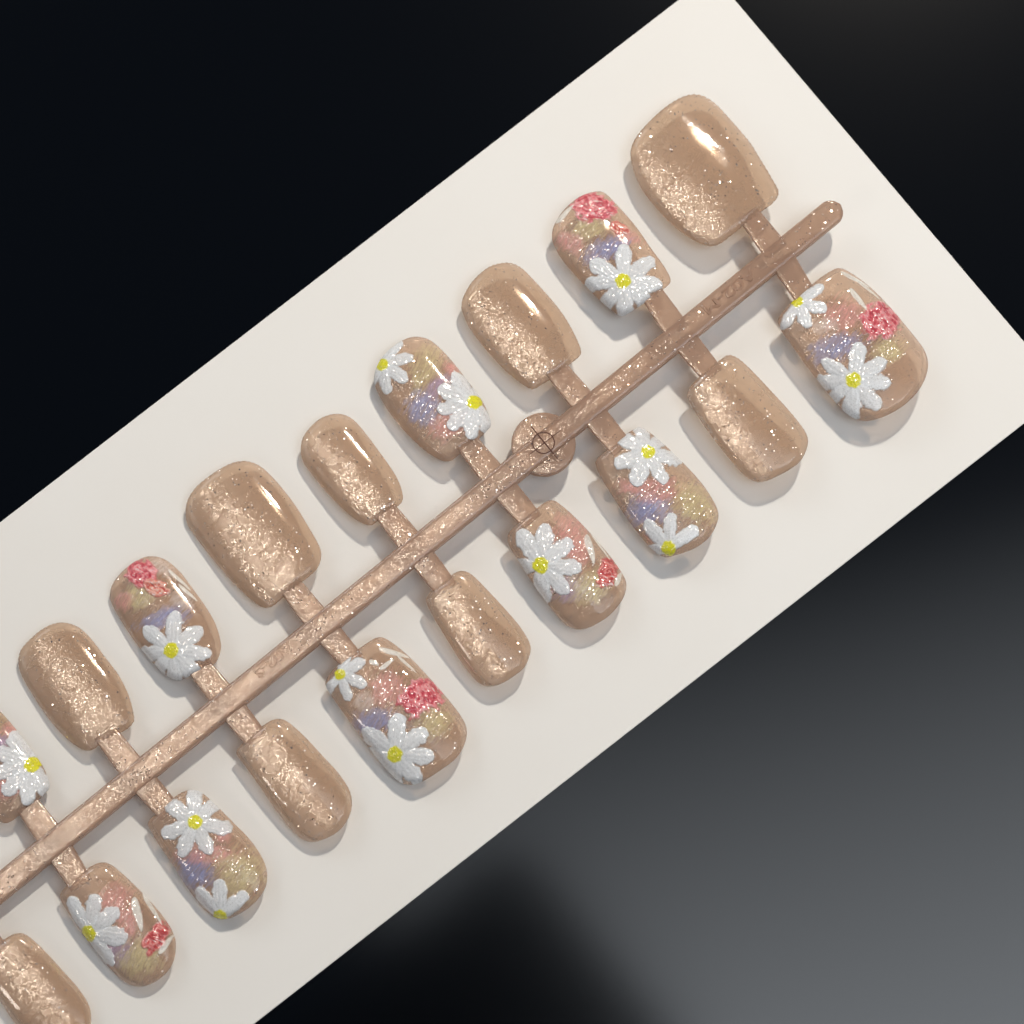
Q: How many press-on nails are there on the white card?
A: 19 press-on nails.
